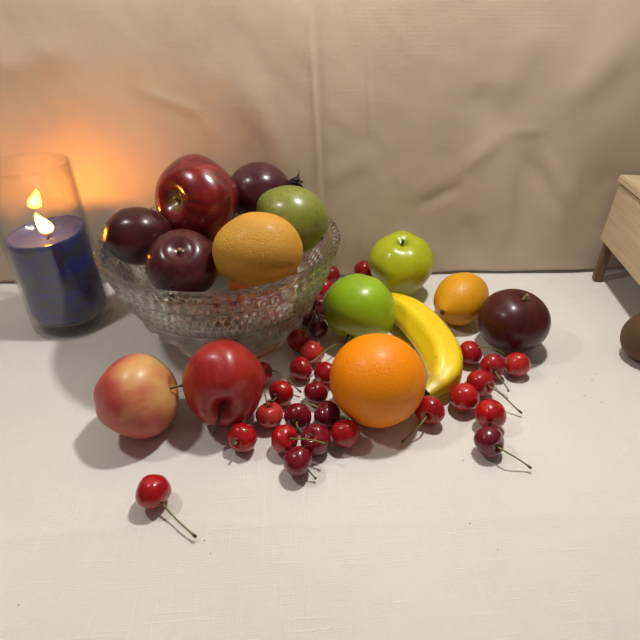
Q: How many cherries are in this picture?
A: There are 31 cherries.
